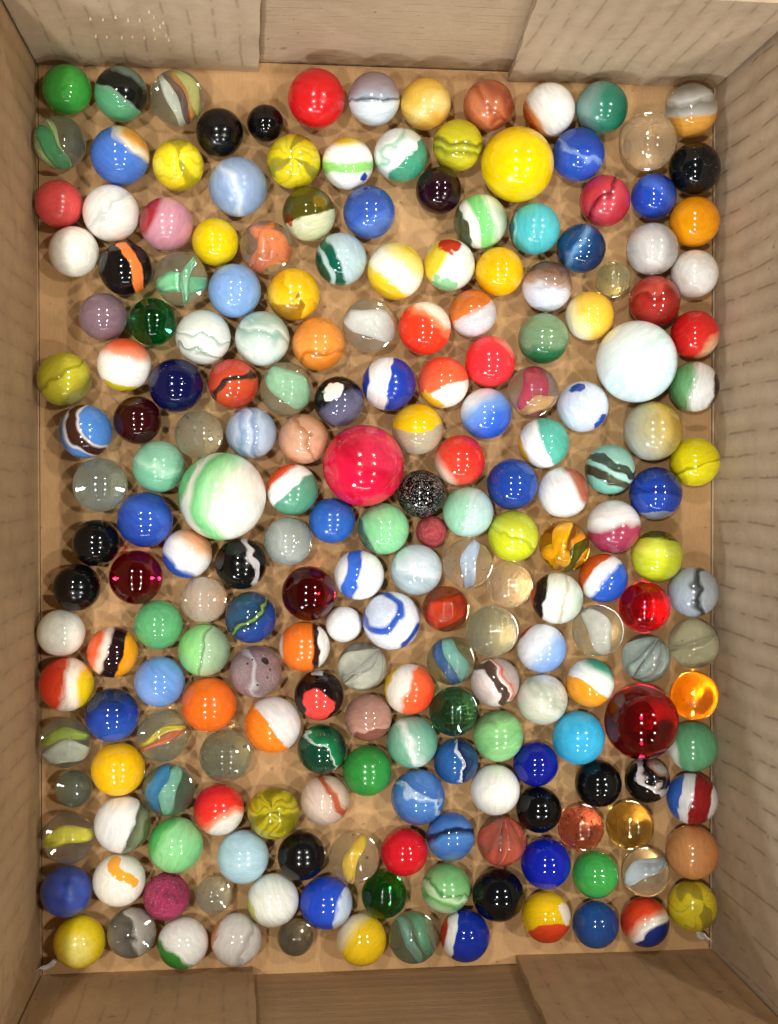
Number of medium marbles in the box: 200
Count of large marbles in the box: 5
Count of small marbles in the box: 7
